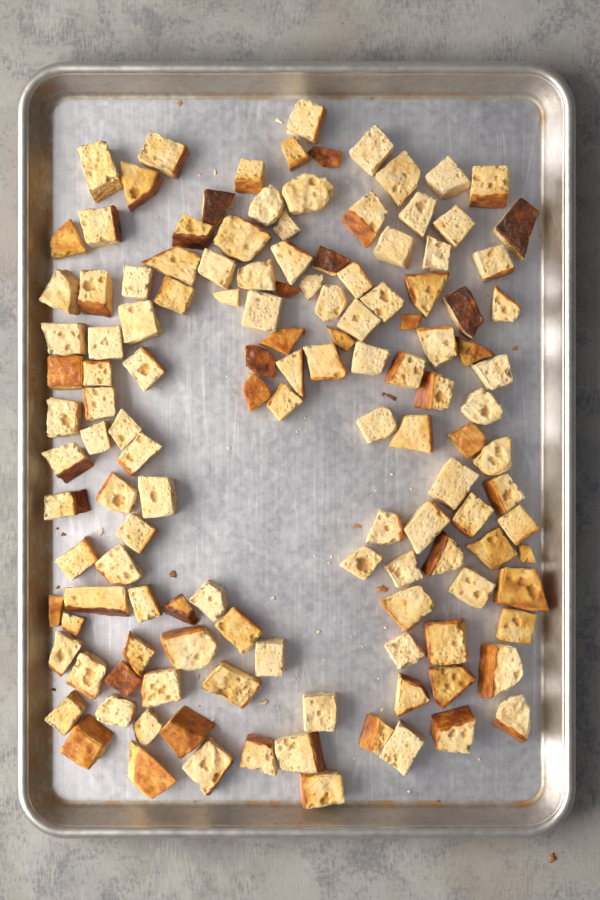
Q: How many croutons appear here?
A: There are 133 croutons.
